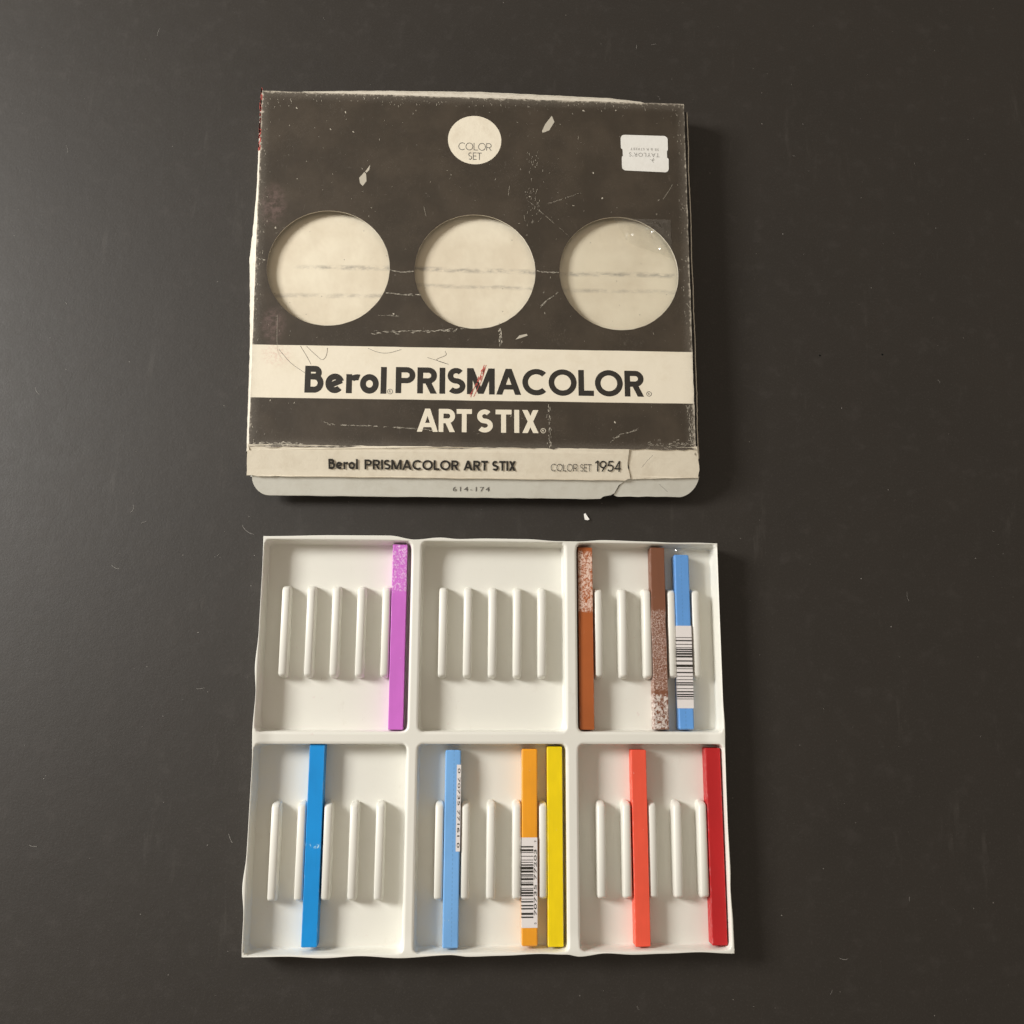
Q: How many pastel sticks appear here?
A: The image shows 10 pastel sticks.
